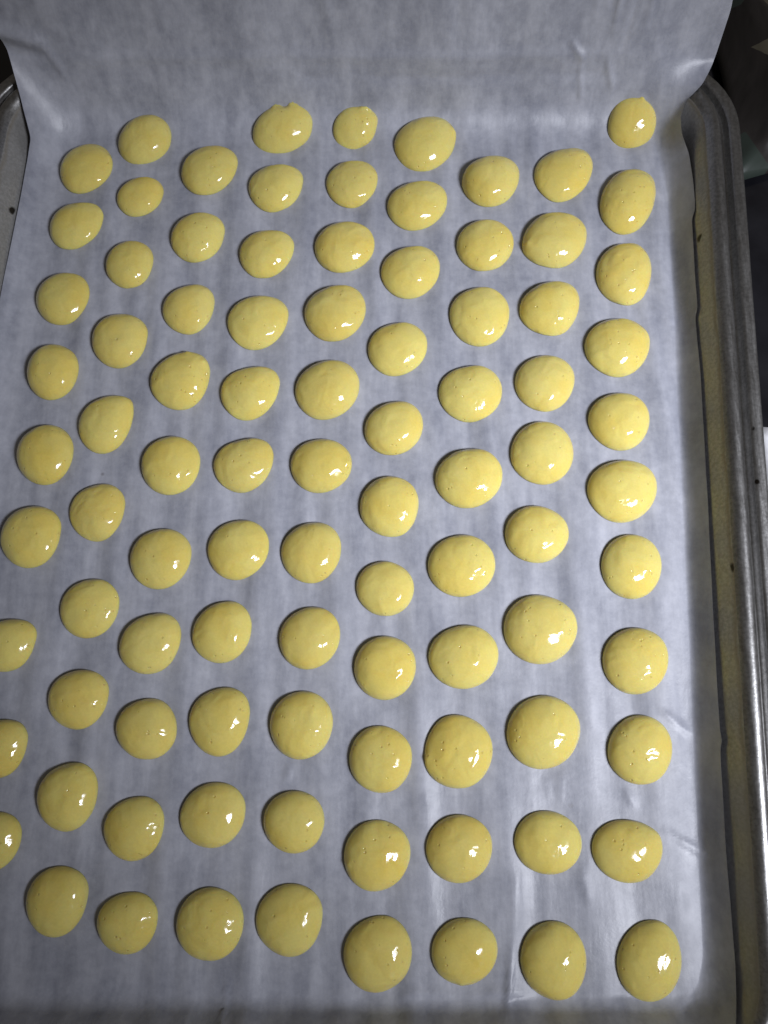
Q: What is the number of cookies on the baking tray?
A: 93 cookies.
